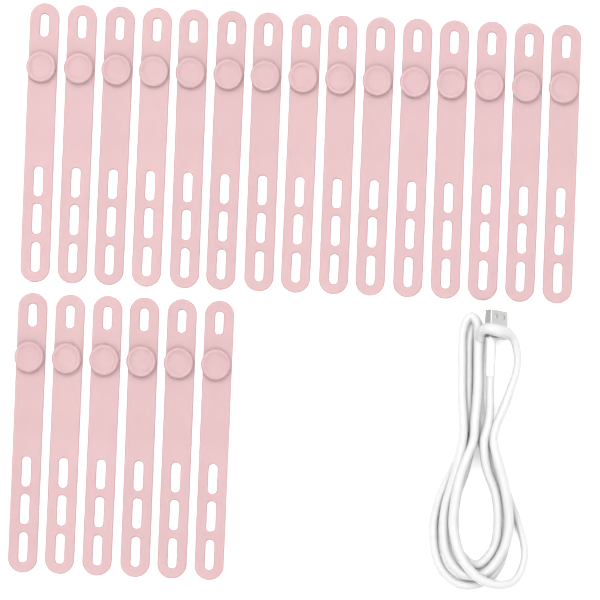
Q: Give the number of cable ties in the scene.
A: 21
